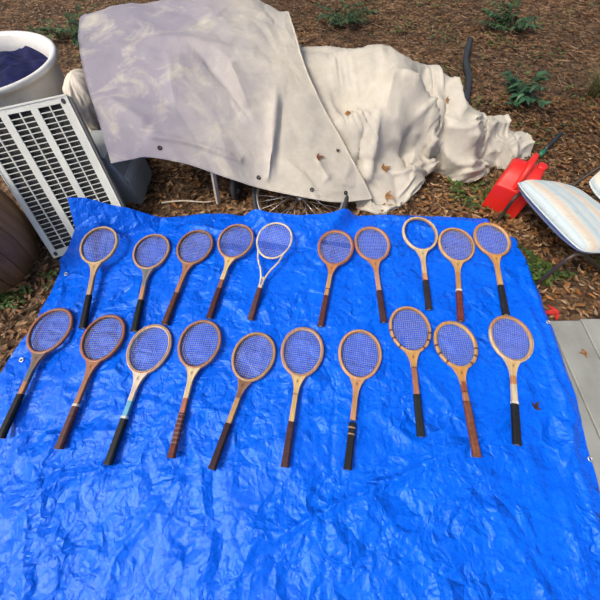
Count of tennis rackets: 20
